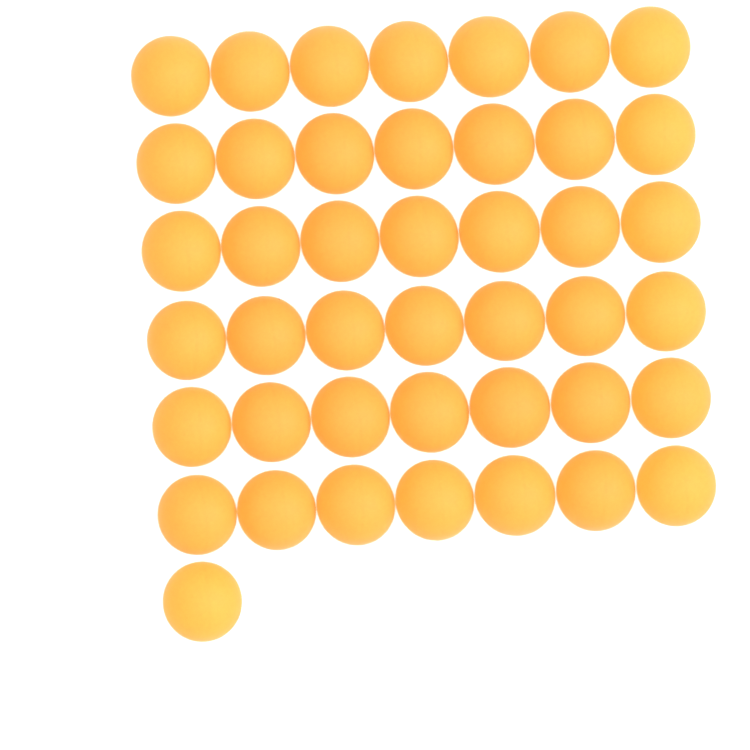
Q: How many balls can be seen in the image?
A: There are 43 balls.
